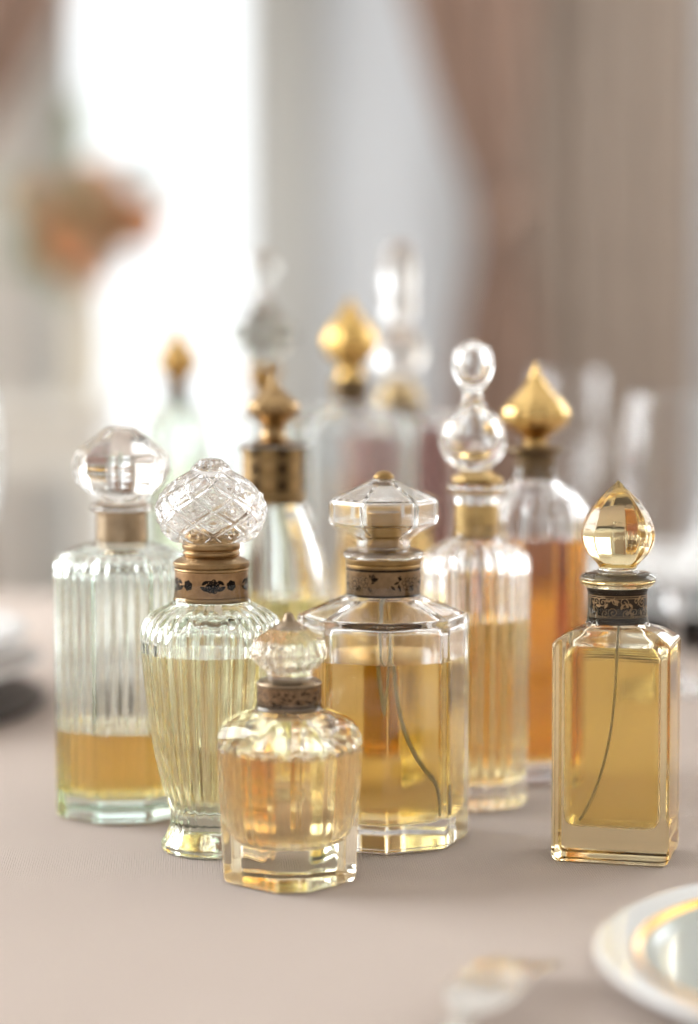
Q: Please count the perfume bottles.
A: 12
